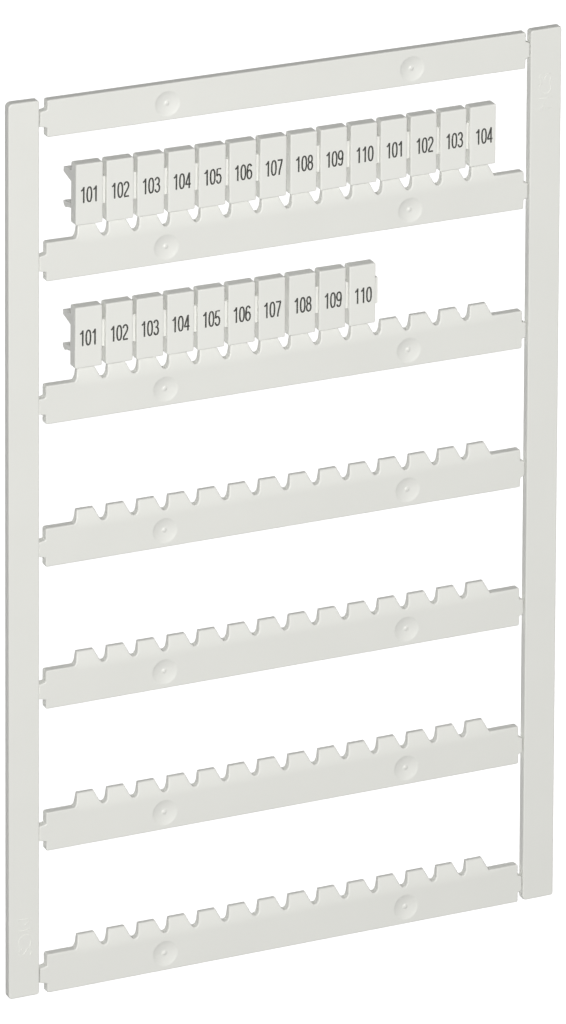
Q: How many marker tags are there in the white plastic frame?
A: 24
